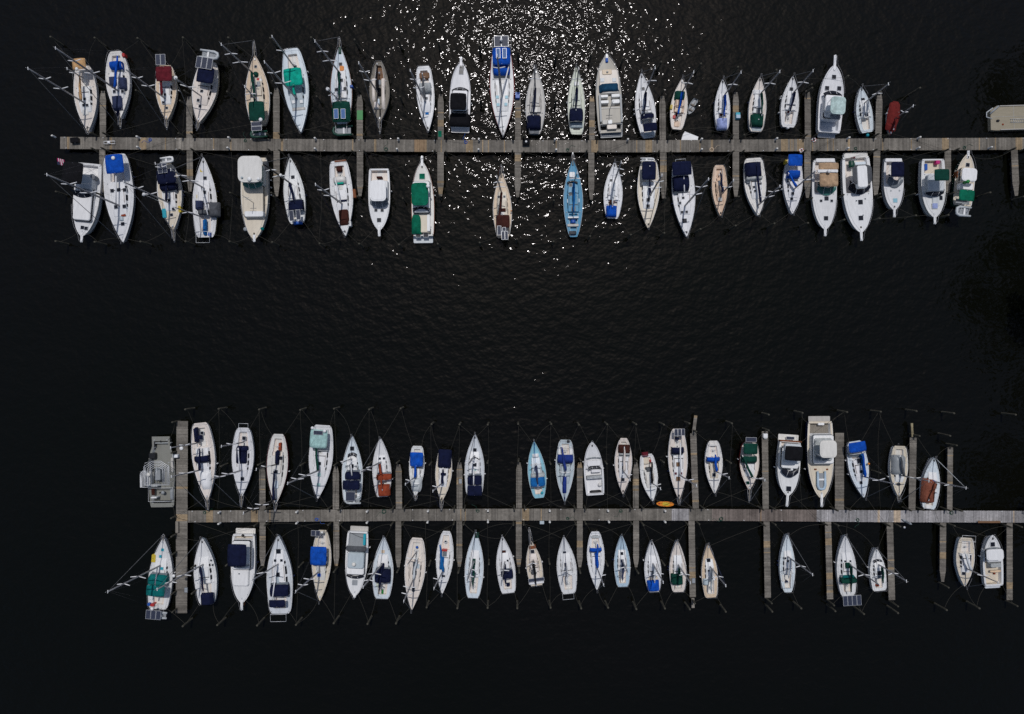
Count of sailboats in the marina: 71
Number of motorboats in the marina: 19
